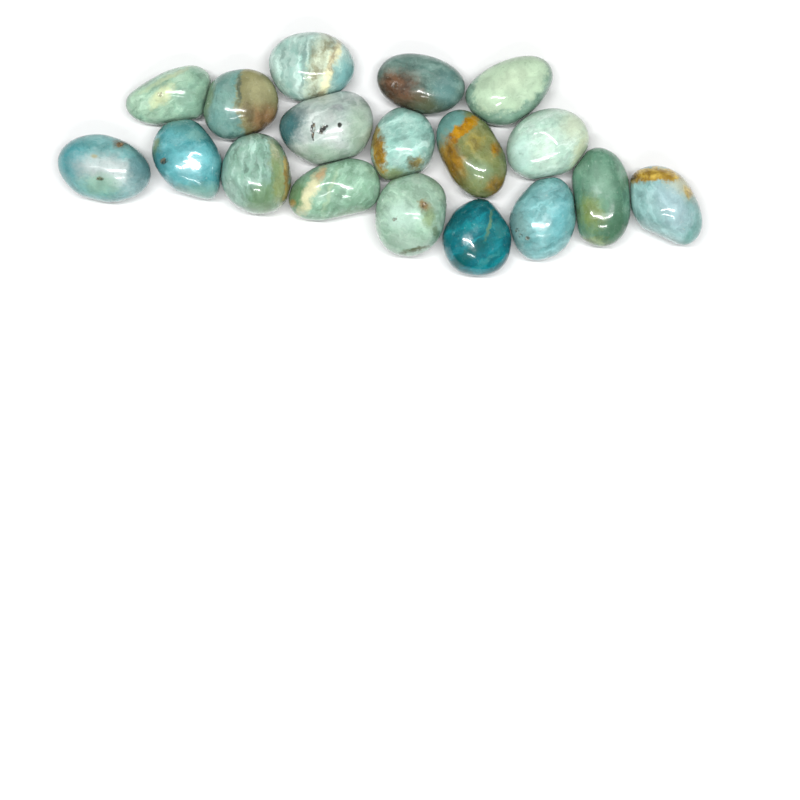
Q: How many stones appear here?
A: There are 18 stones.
